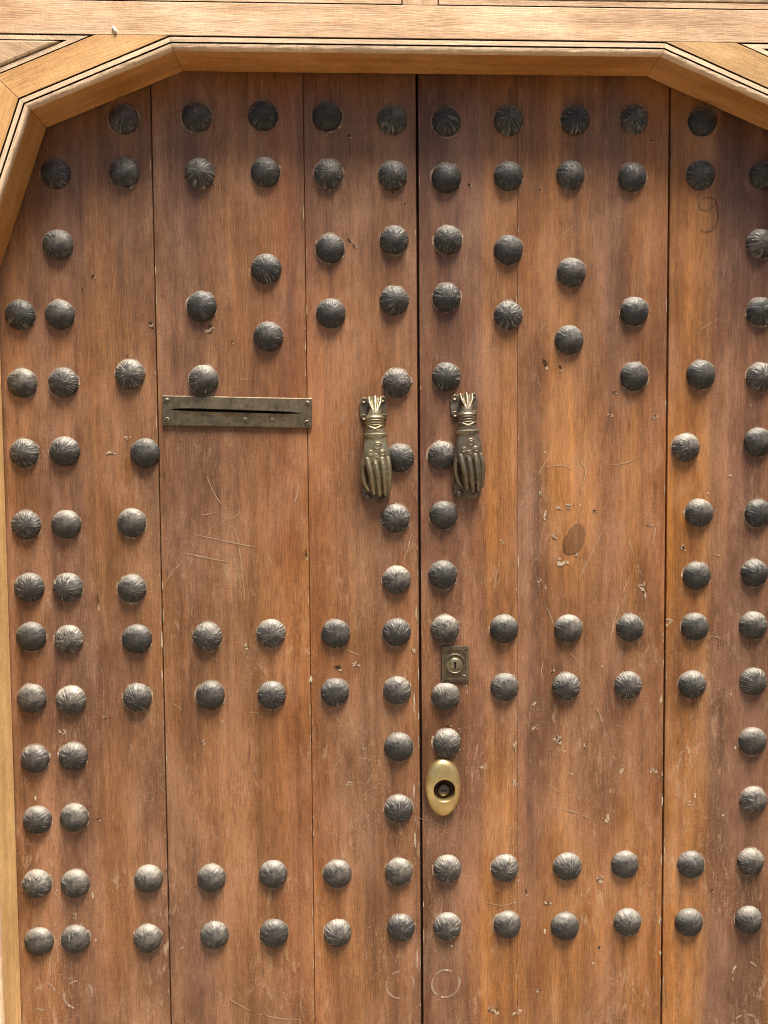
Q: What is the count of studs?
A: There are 132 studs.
